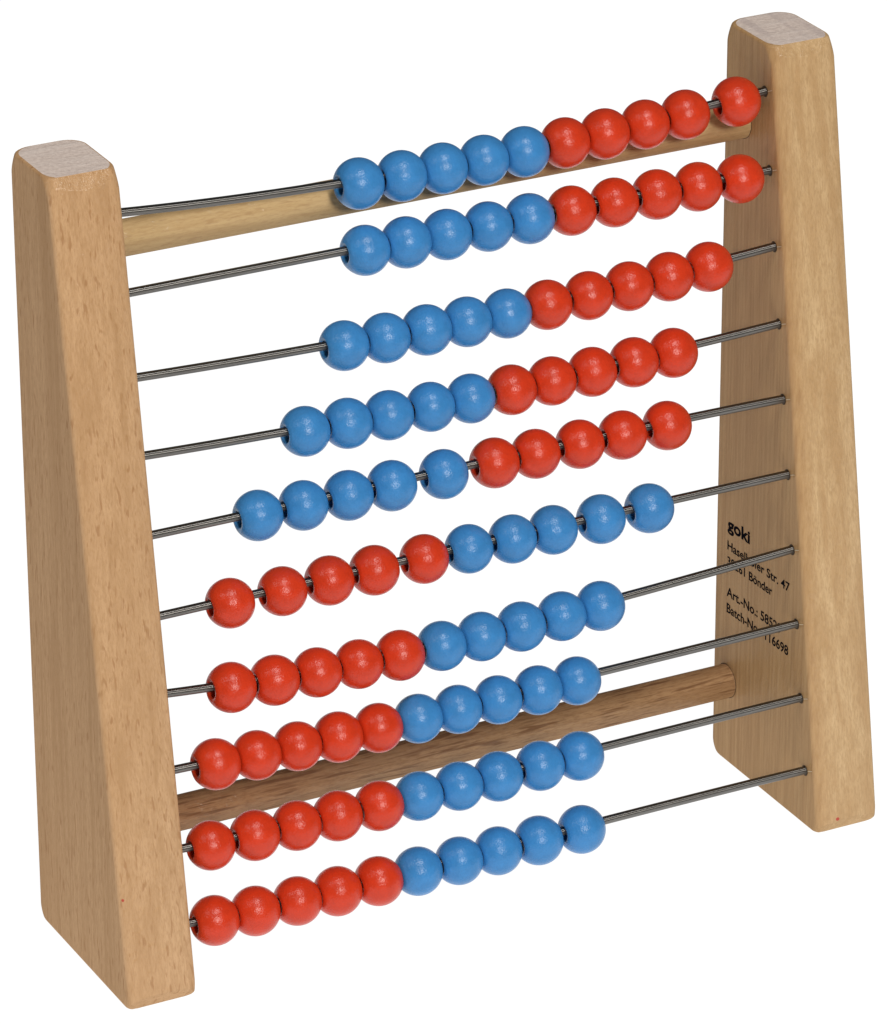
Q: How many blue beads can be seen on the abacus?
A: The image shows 50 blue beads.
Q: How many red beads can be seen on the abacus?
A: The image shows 50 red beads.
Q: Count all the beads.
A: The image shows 100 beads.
